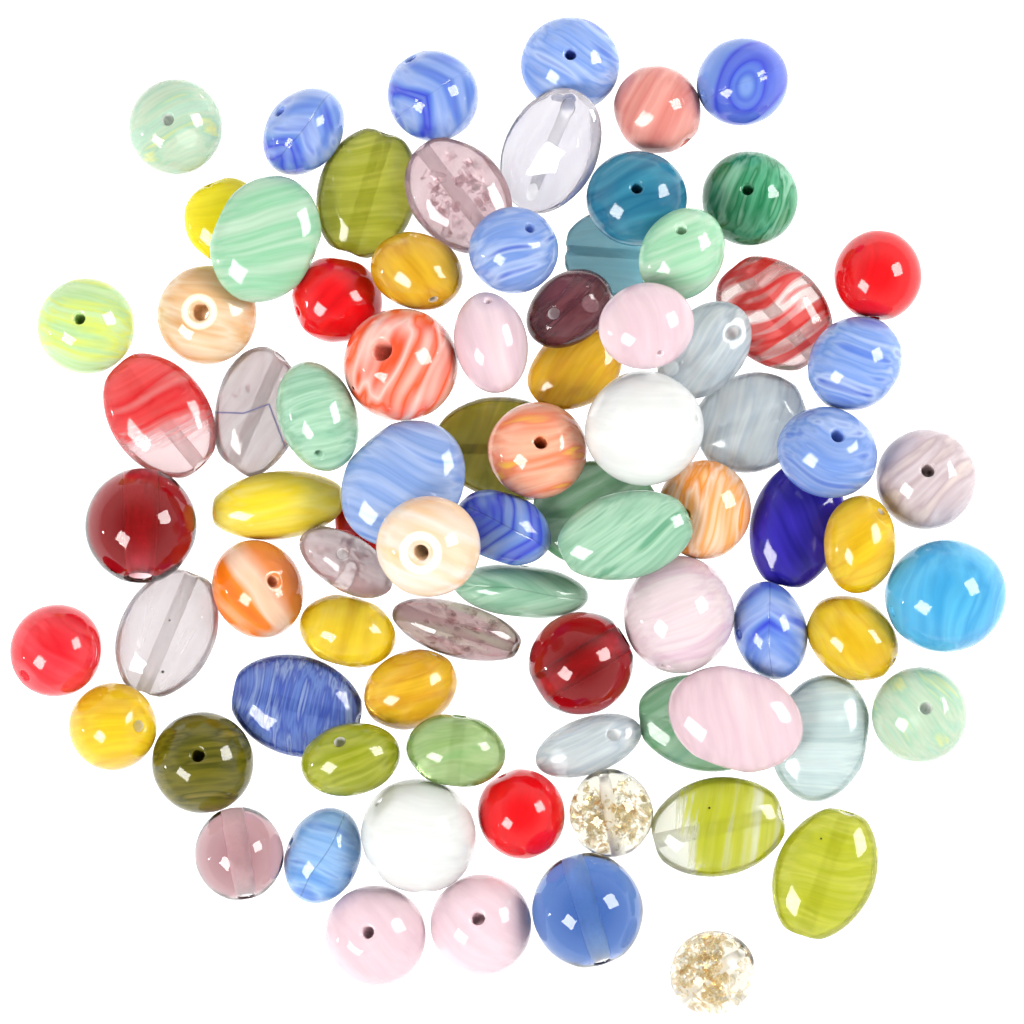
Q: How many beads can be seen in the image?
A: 83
